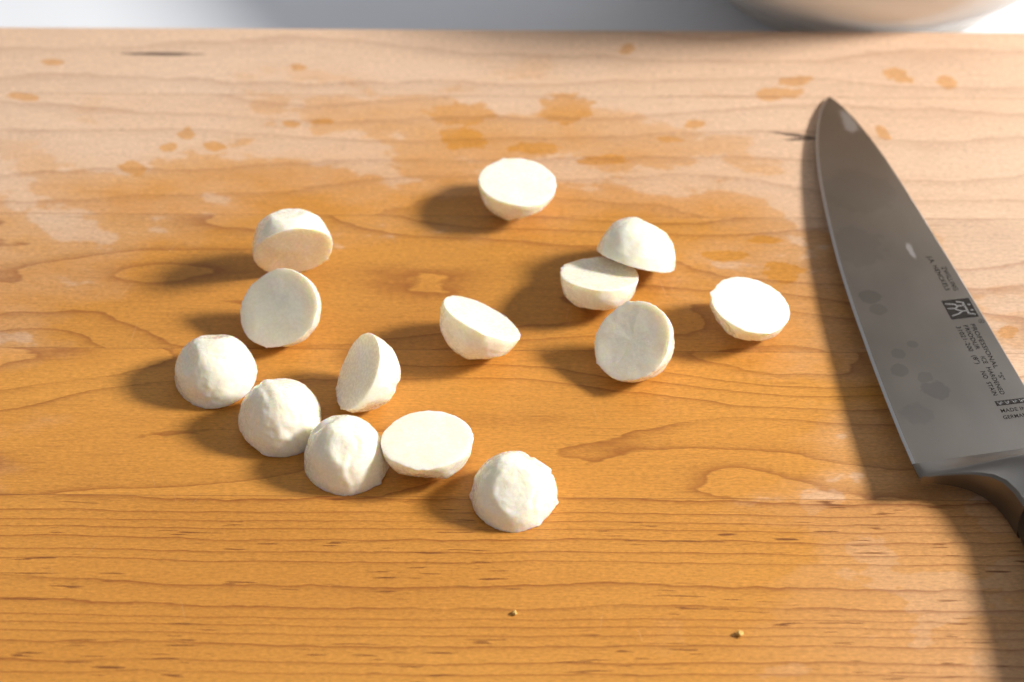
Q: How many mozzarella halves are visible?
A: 14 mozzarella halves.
